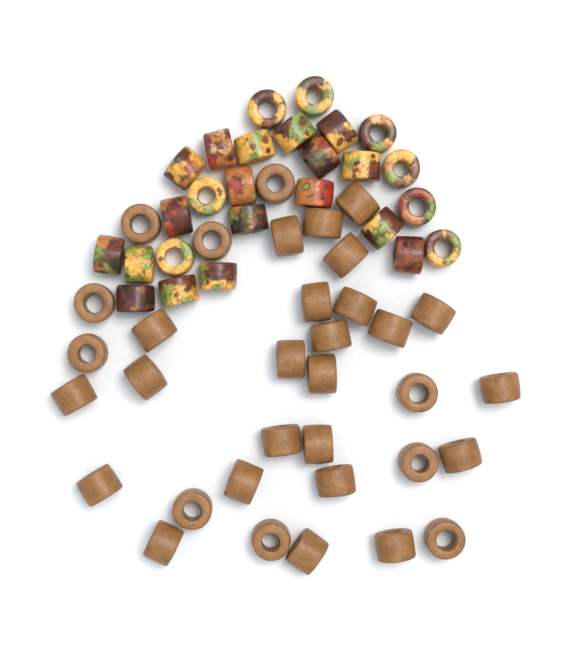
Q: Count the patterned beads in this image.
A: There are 26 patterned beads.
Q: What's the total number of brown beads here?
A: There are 34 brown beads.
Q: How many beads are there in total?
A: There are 60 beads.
